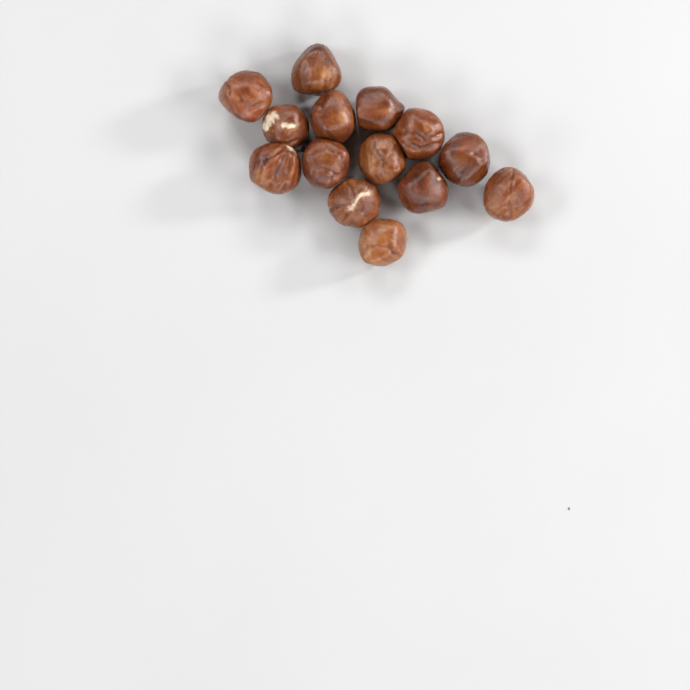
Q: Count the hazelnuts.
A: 14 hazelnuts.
